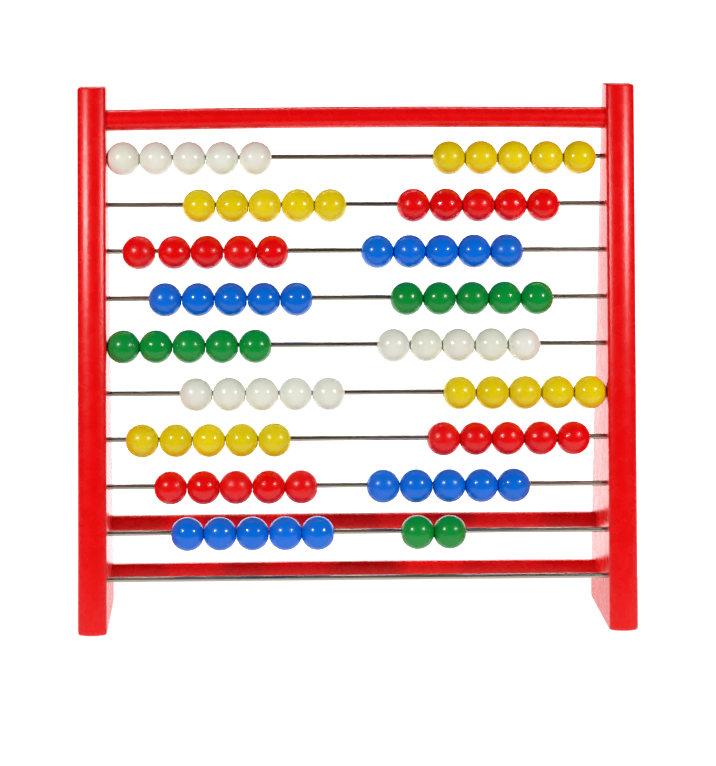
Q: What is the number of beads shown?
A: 87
